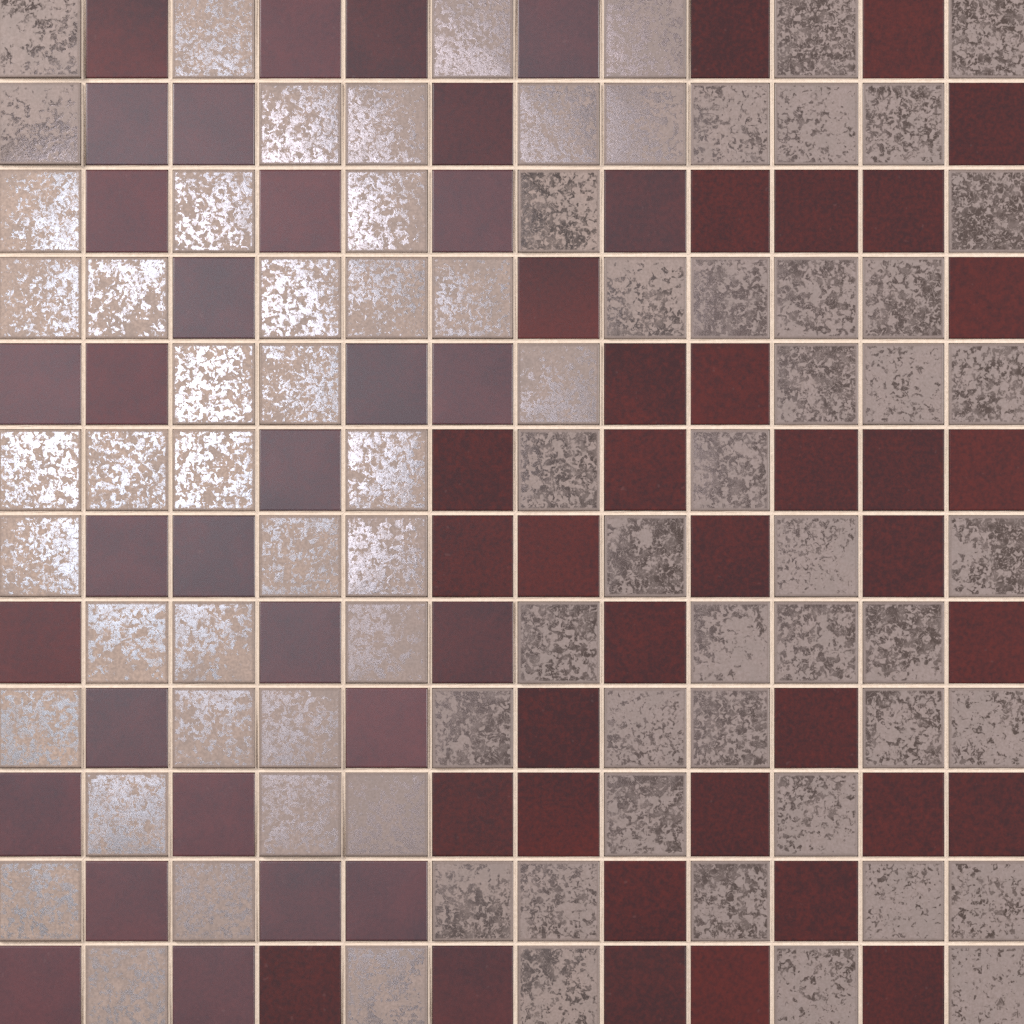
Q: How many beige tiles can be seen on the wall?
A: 78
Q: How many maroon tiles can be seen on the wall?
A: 66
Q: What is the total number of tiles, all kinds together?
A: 144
